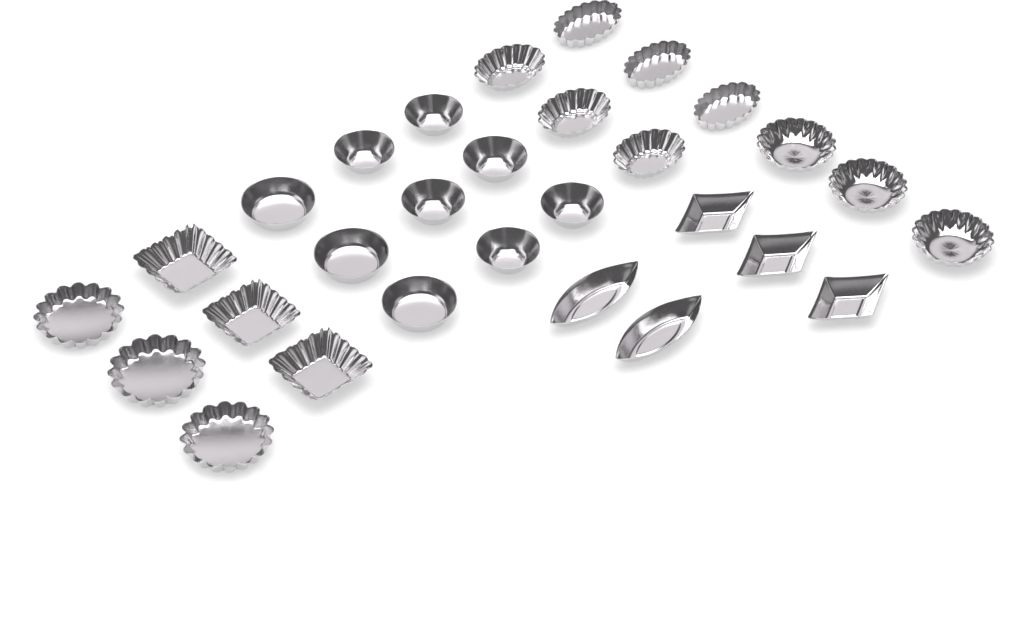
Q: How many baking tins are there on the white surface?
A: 29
